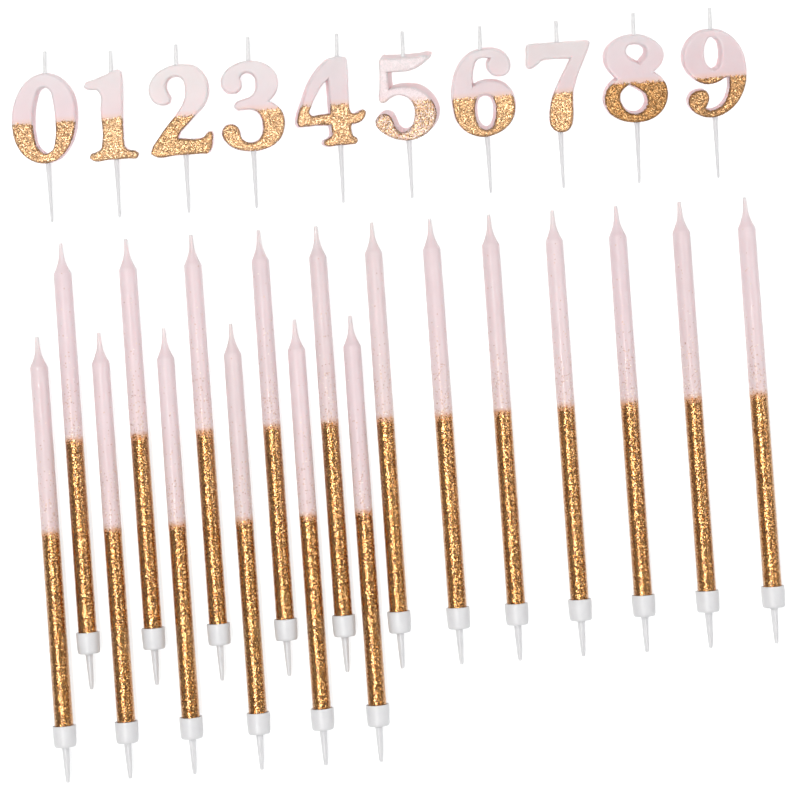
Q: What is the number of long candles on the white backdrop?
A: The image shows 18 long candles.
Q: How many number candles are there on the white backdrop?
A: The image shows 10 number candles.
